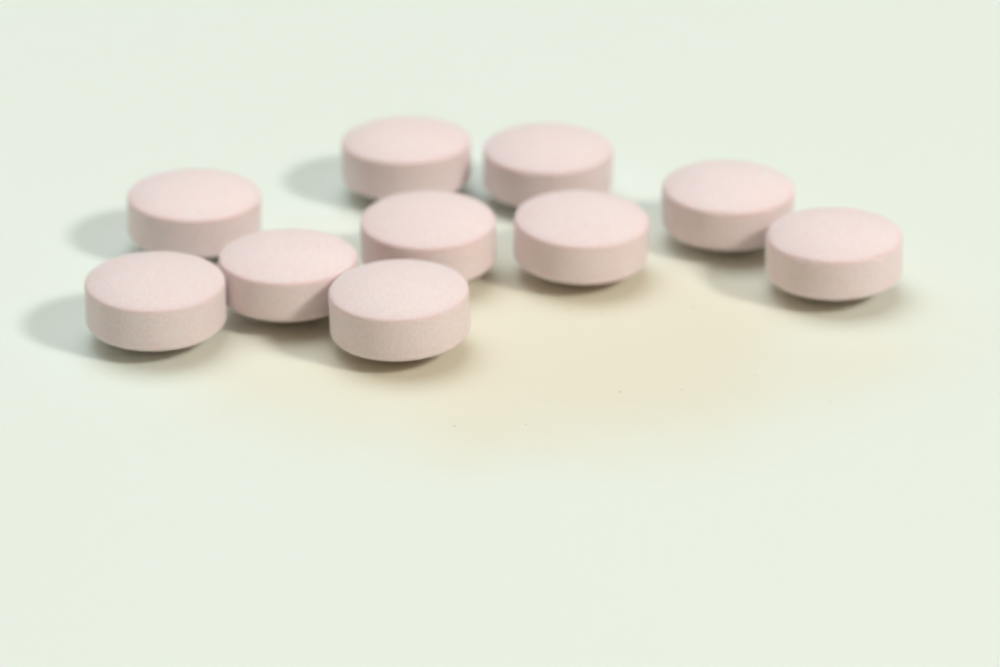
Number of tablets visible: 10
